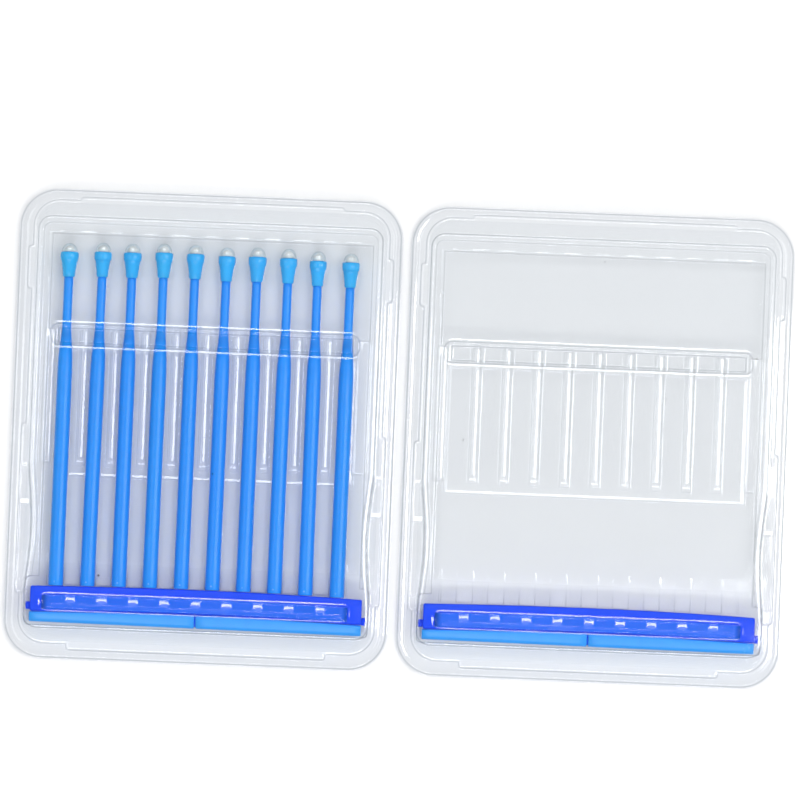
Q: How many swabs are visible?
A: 10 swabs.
